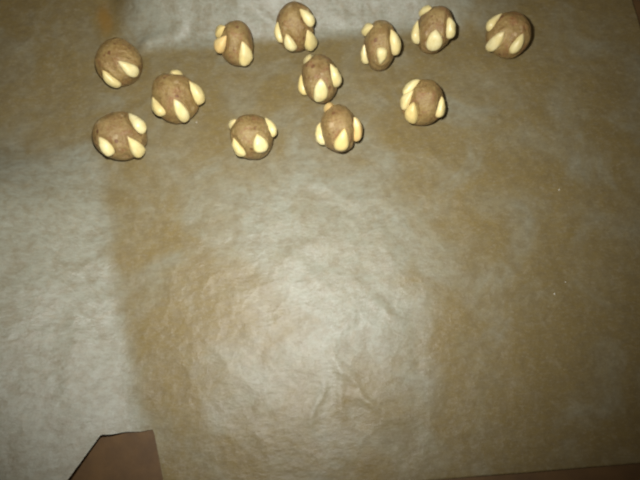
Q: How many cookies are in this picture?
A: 12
